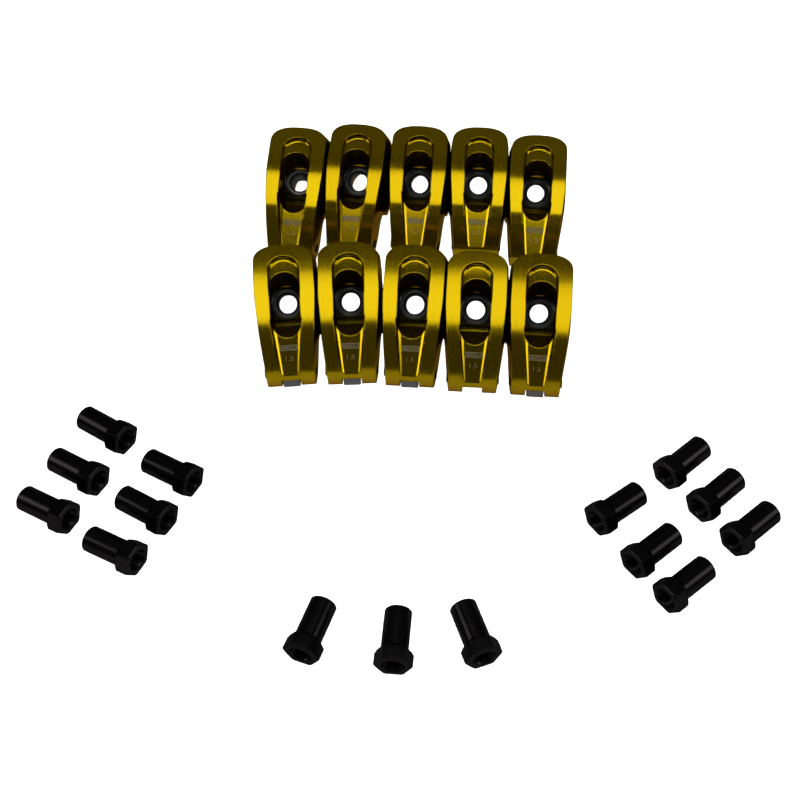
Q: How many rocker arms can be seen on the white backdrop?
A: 10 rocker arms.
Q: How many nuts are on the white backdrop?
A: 15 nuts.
